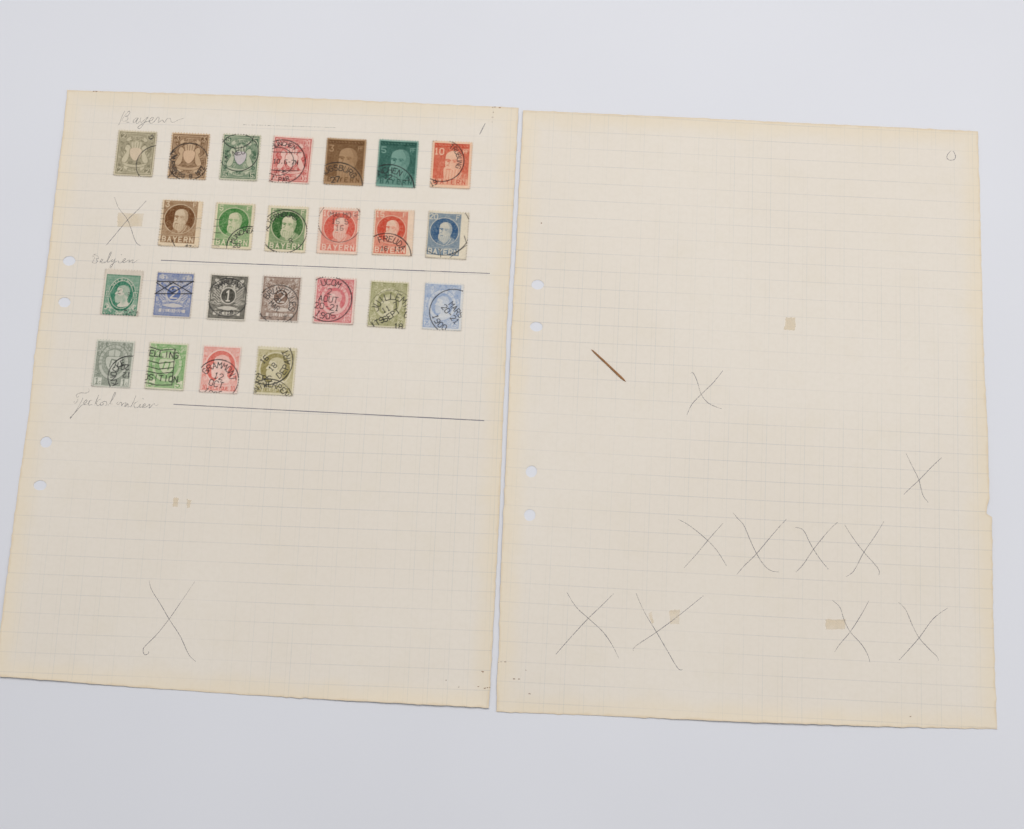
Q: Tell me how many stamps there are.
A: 24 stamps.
